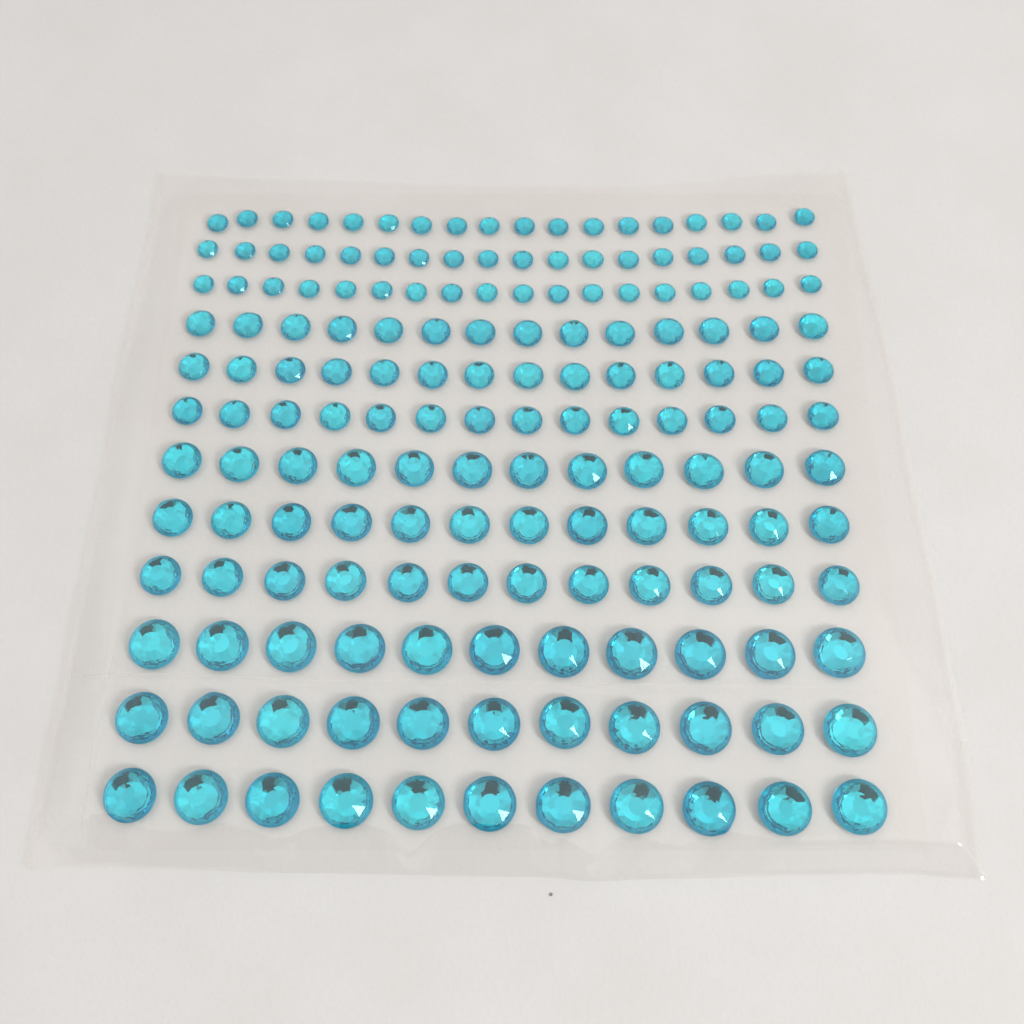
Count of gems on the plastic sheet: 165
